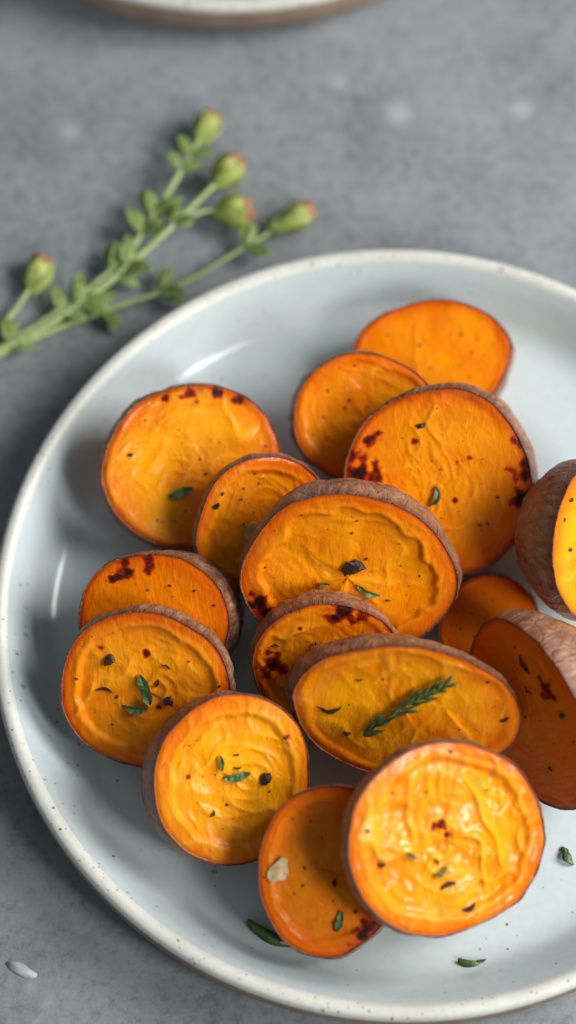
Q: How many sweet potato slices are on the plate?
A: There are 16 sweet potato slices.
